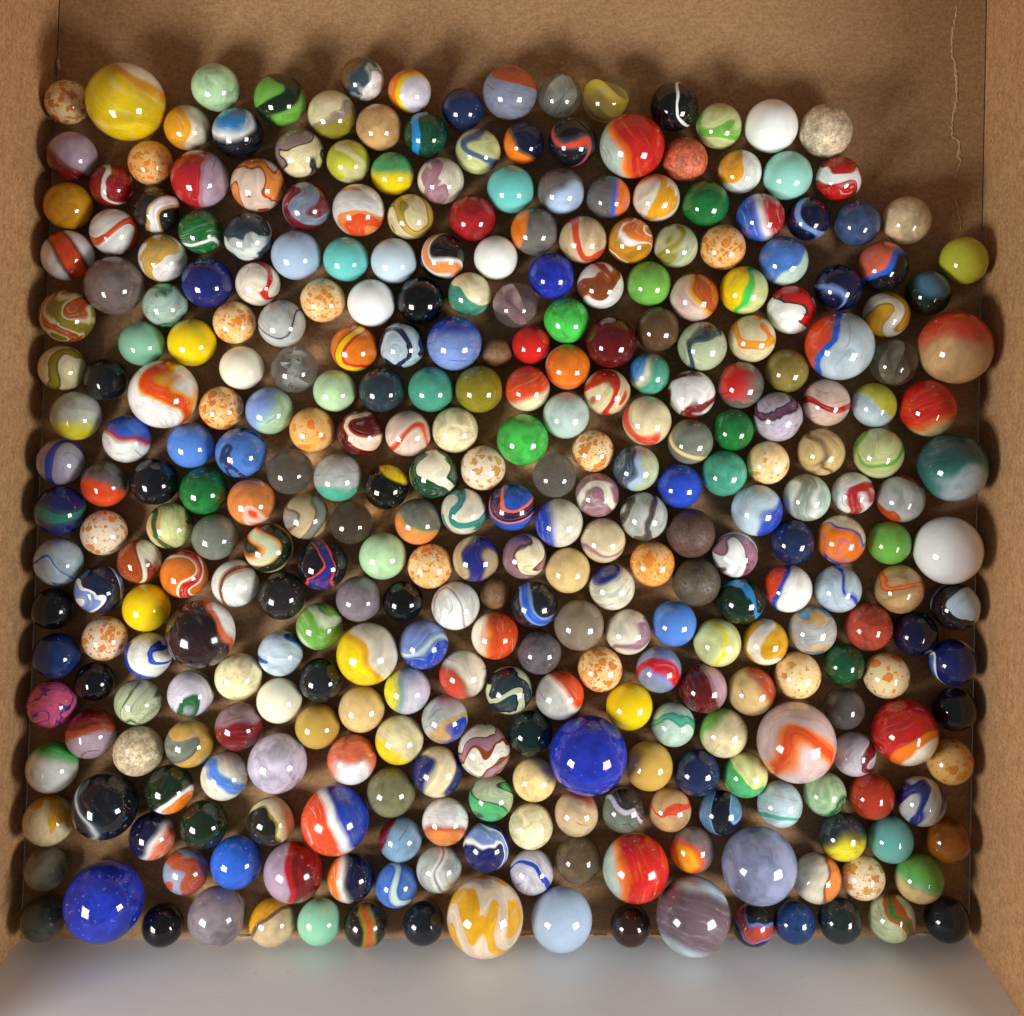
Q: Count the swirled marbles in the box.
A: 200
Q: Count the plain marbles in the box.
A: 105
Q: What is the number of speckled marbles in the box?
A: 19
